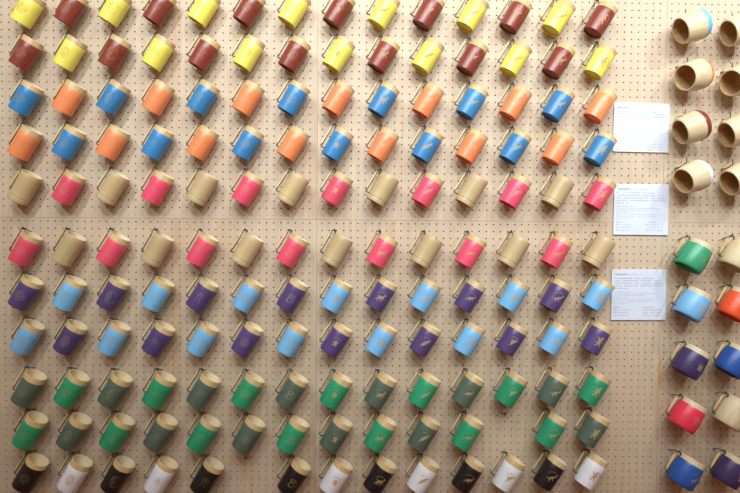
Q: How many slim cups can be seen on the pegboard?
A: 152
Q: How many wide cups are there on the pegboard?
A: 18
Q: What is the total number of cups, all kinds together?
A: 170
